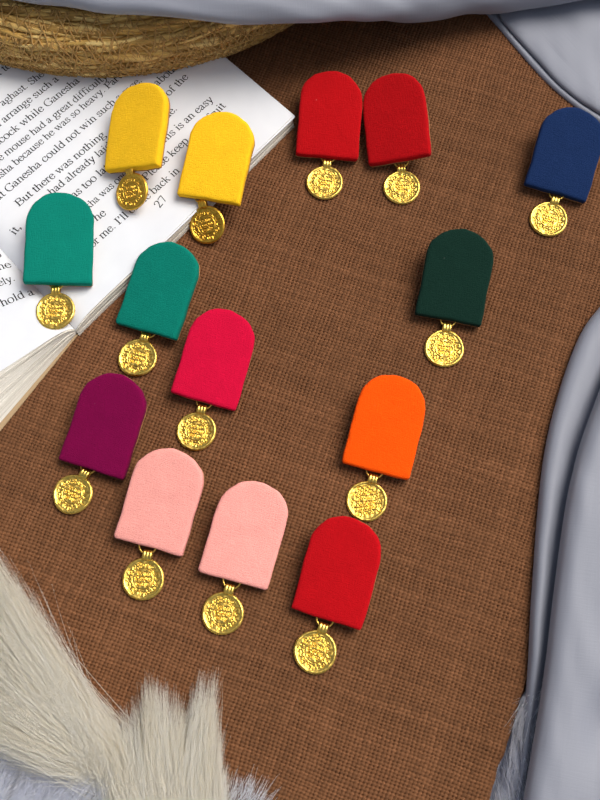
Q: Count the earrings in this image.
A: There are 14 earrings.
